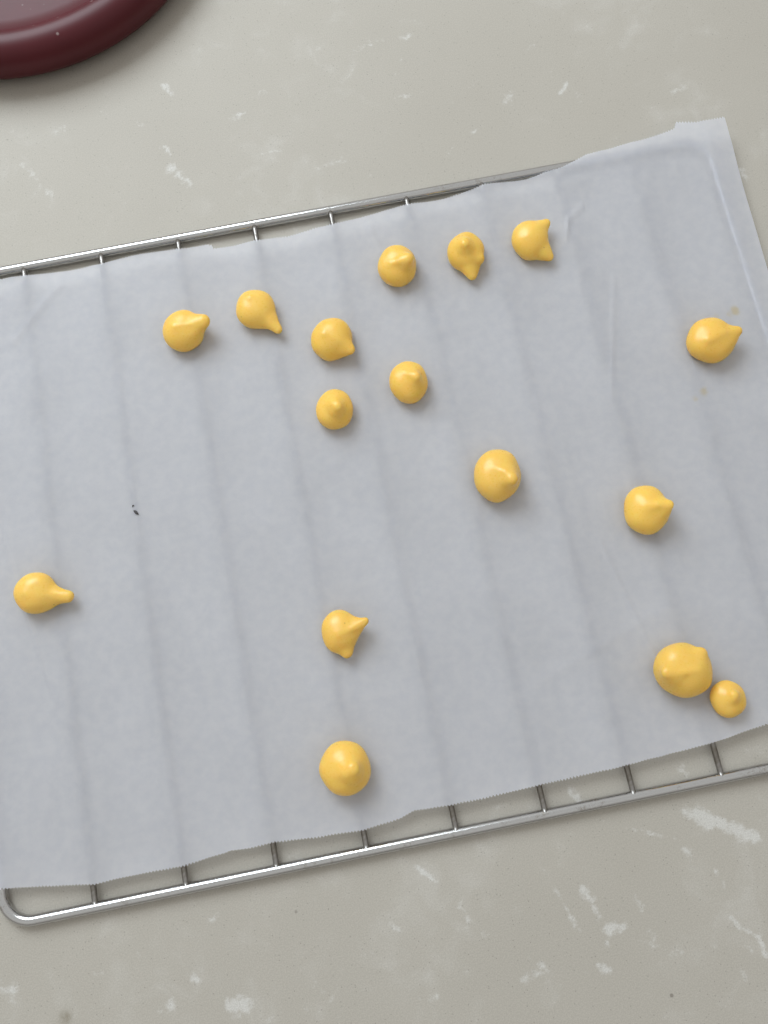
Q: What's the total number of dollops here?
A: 16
